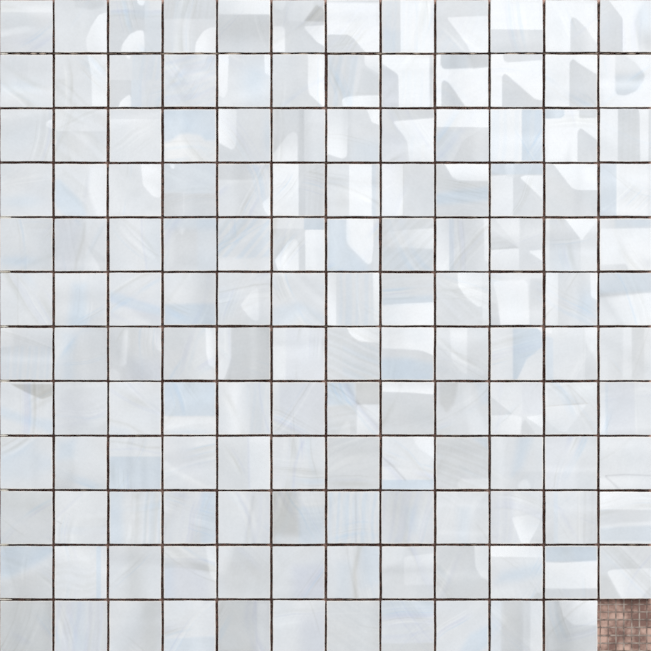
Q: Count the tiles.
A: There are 143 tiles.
